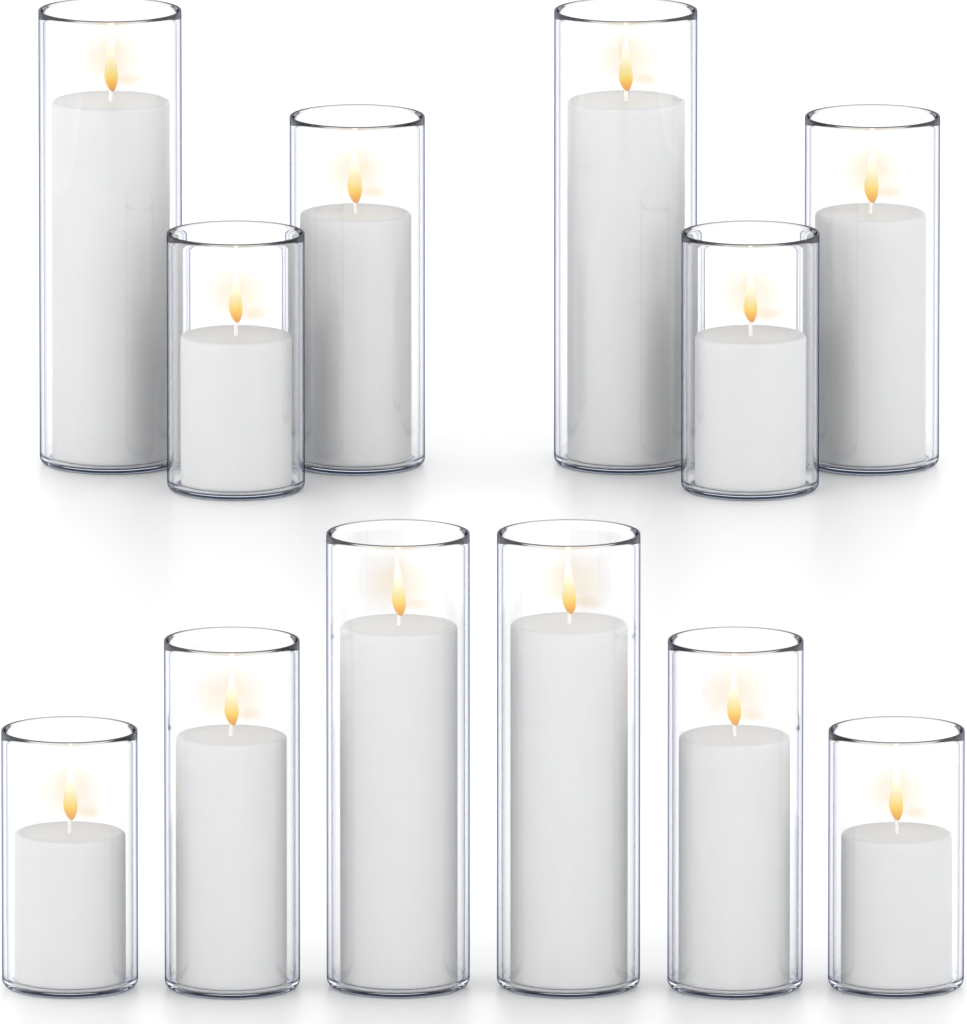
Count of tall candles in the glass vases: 4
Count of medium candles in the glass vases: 4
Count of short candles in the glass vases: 4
